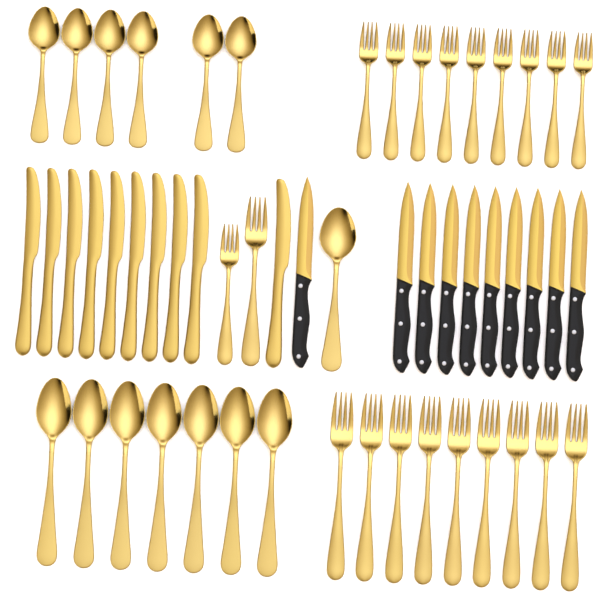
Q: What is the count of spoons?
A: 14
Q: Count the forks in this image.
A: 20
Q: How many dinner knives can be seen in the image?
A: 10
